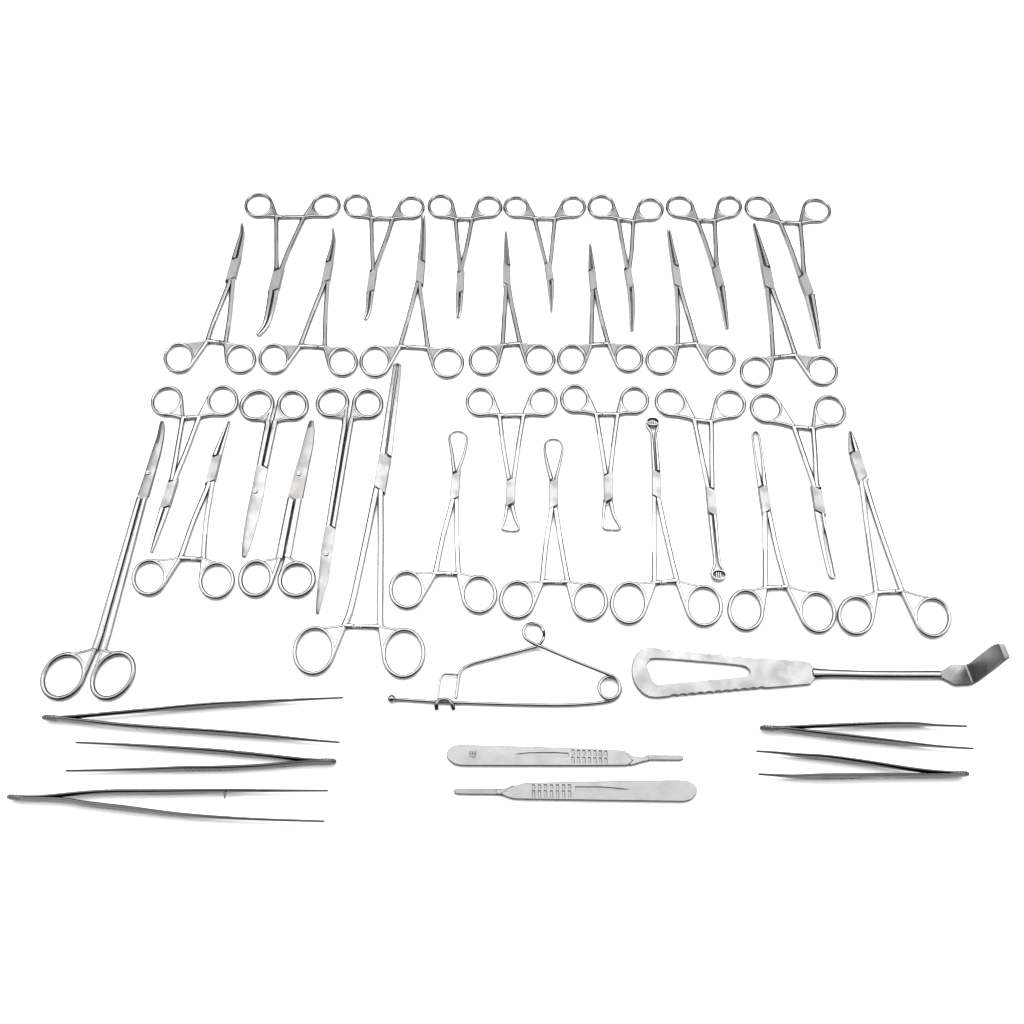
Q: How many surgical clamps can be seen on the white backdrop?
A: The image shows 26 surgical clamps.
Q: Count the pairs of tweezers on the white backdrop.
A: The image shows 5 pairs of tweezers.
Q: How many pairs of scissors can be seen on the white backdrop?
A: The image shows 4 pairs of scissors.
